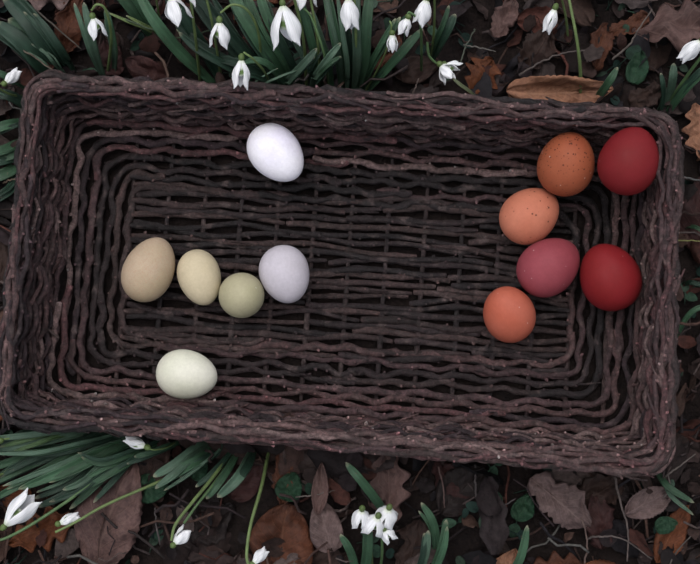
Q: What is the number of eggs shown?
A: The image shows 12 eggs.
